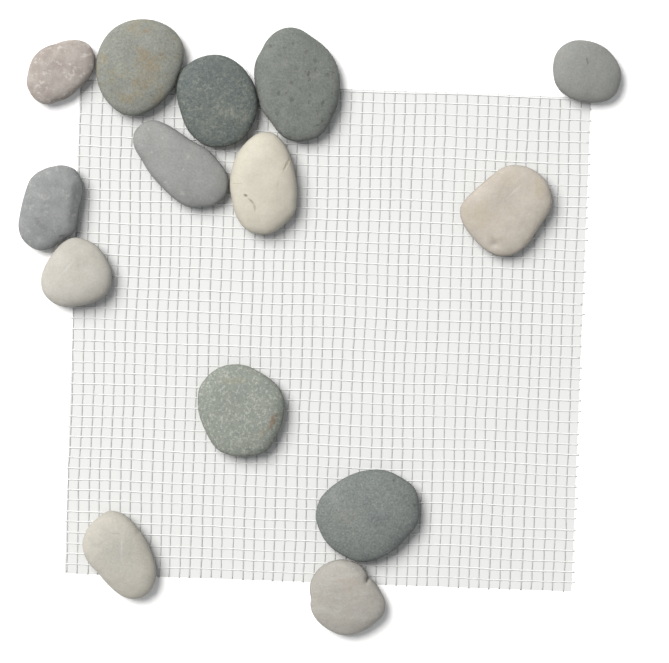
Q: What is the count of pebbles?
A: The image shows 14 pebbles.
